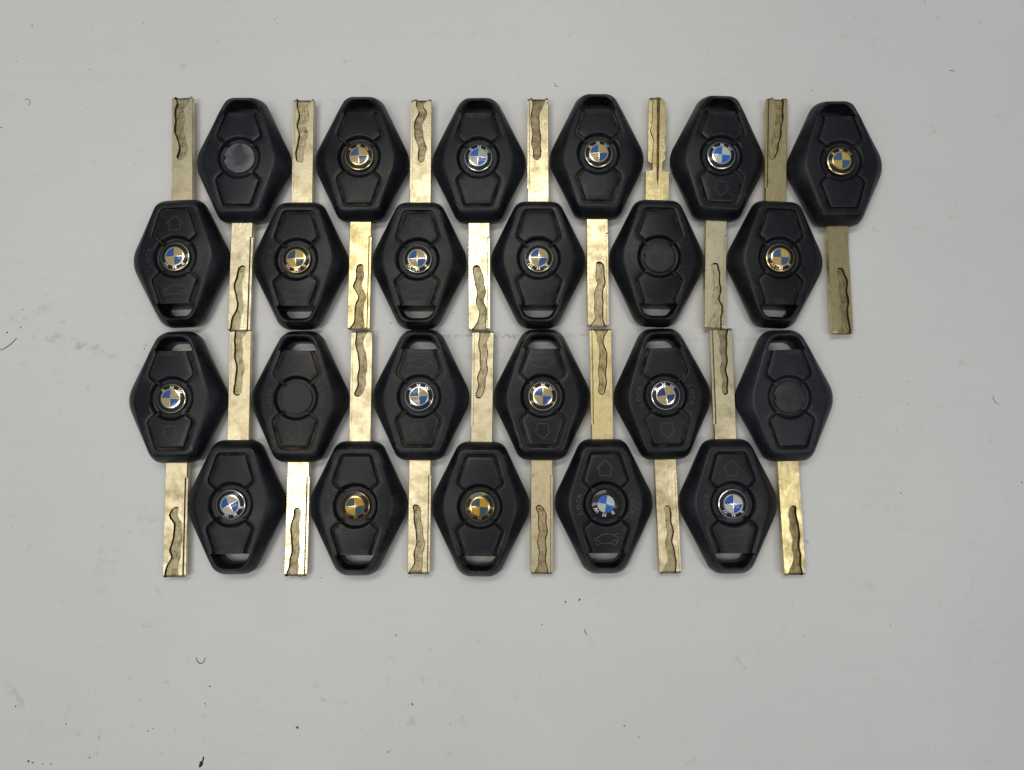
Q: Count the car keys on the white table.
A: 23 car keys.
